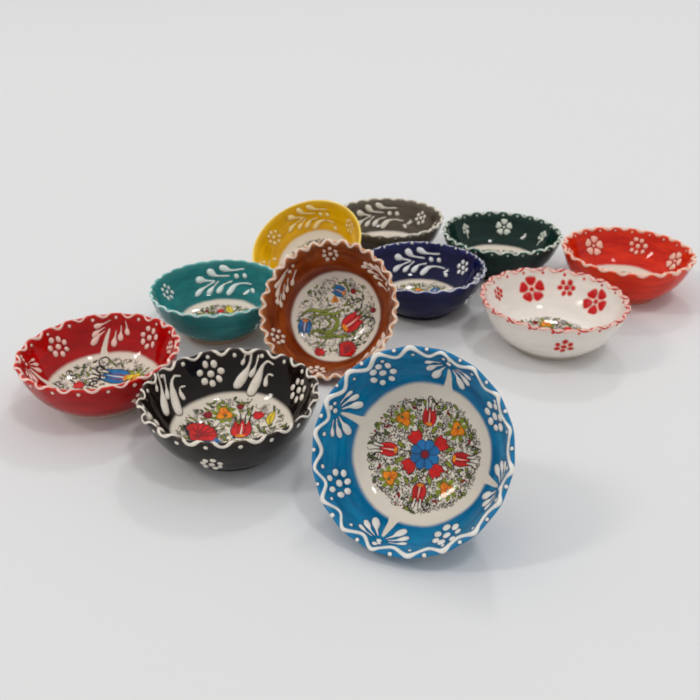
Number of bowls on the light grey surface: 11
